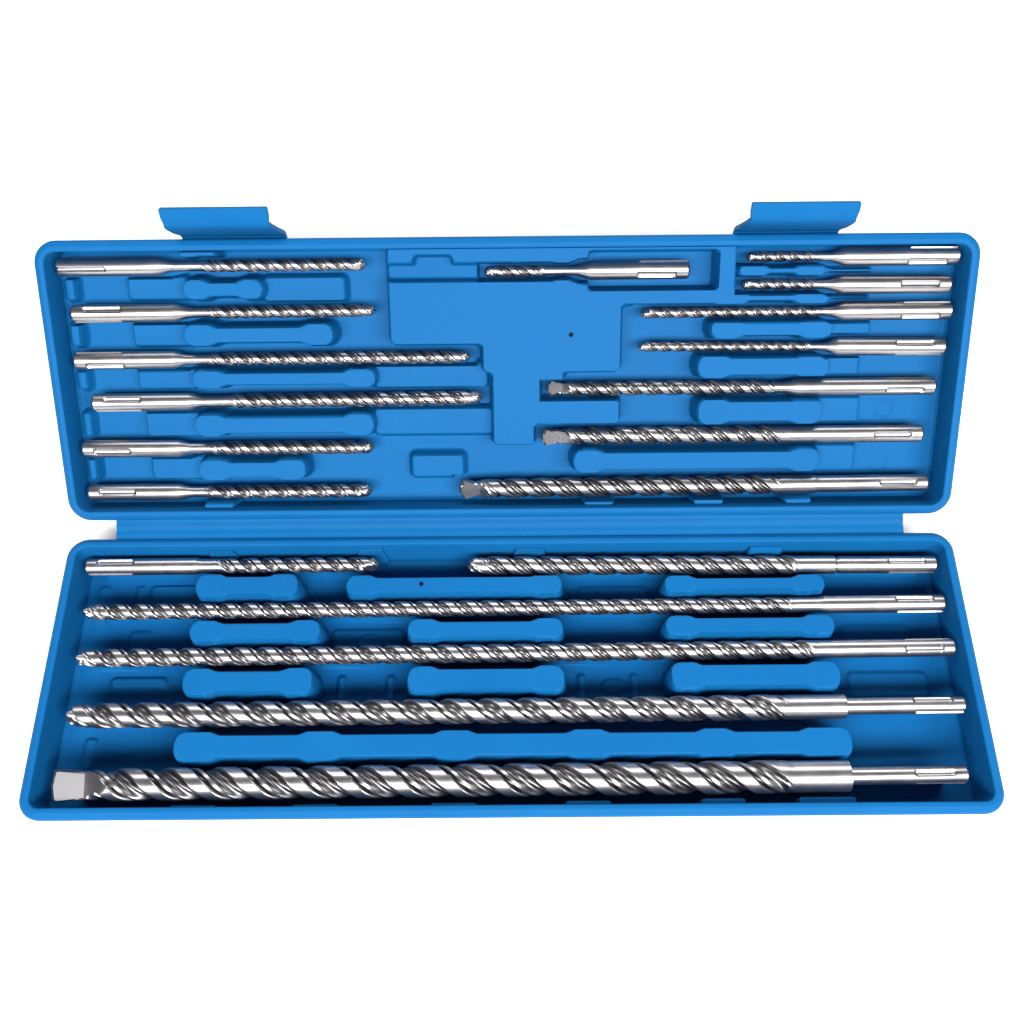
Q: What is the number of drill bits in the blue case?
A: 20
